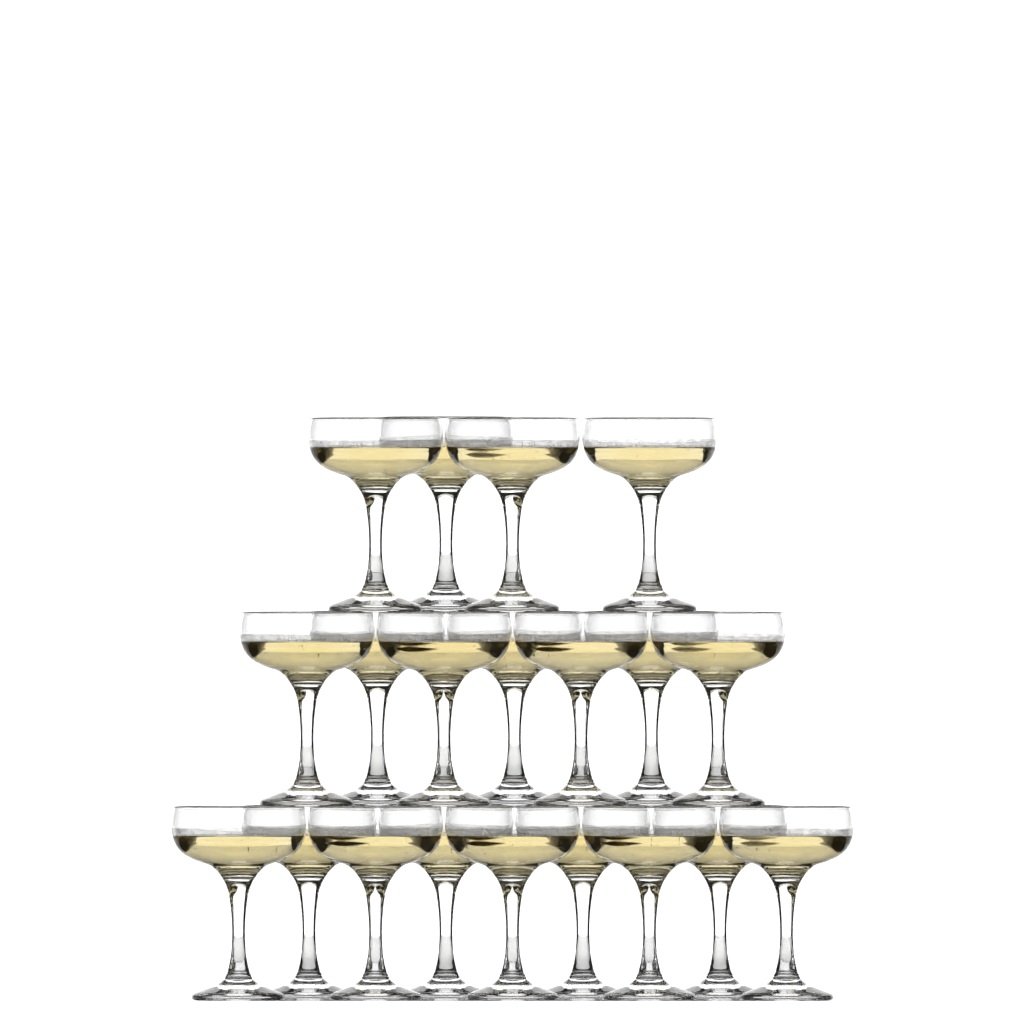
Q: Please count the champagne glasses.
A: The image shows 20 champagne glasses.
